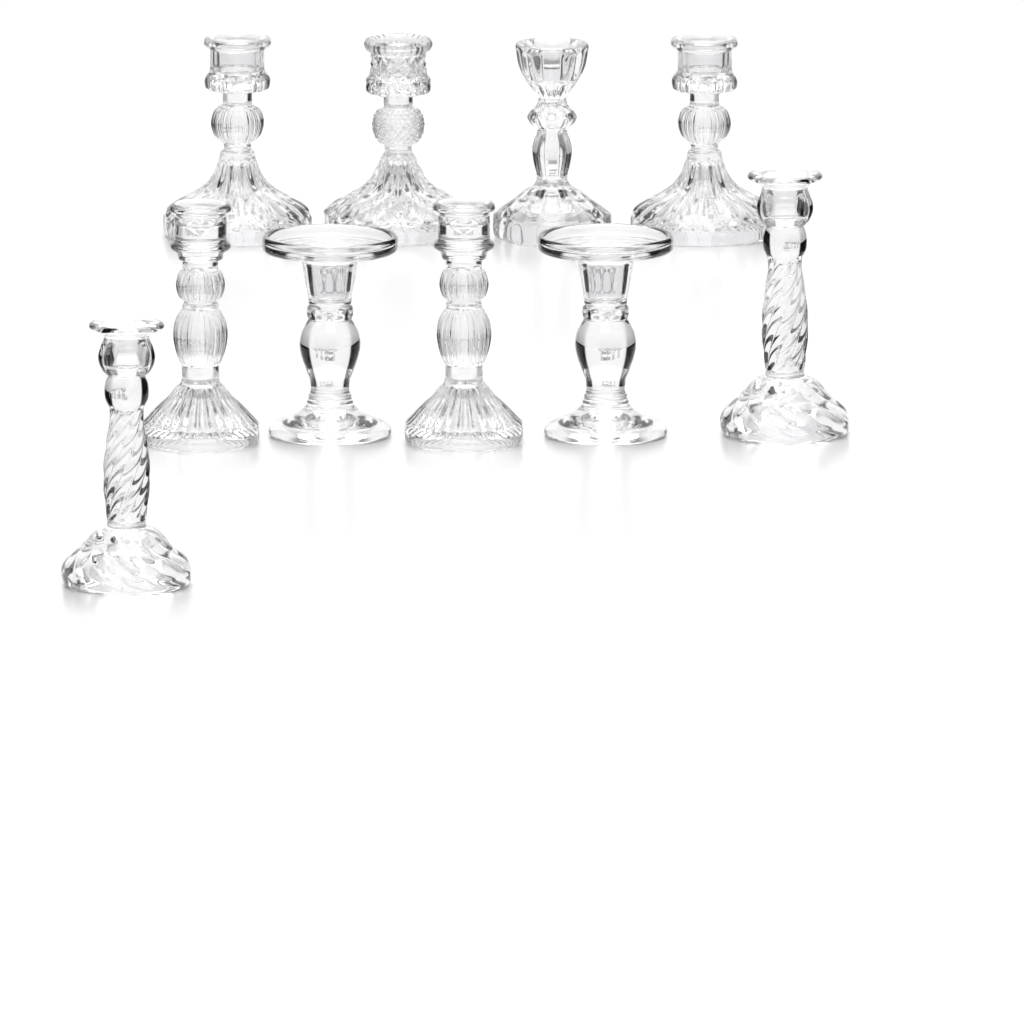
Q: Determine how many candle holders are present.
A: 10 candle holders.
